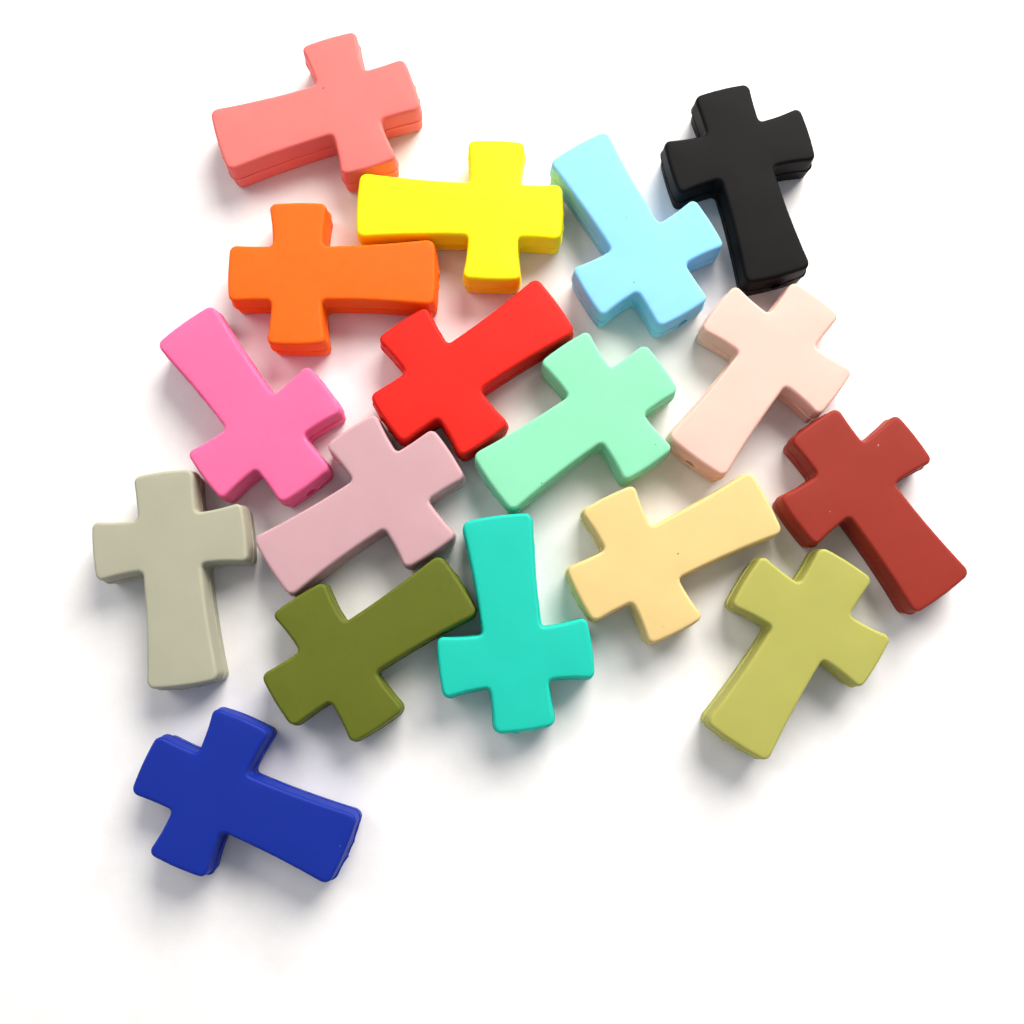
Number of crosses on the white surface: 17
